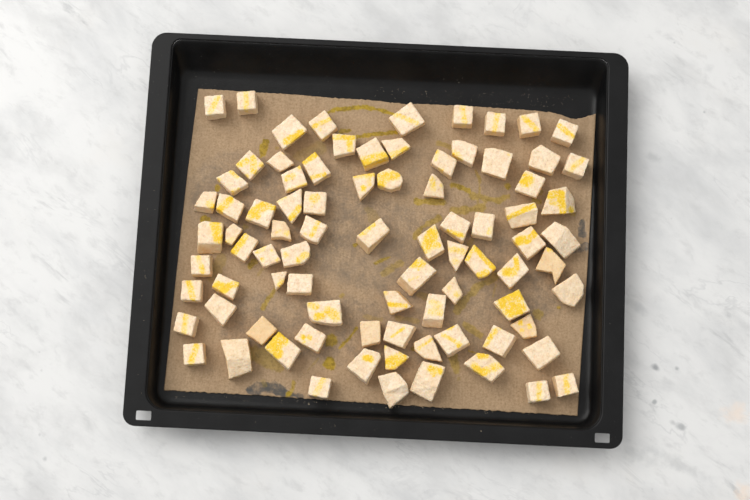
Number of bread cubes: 84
